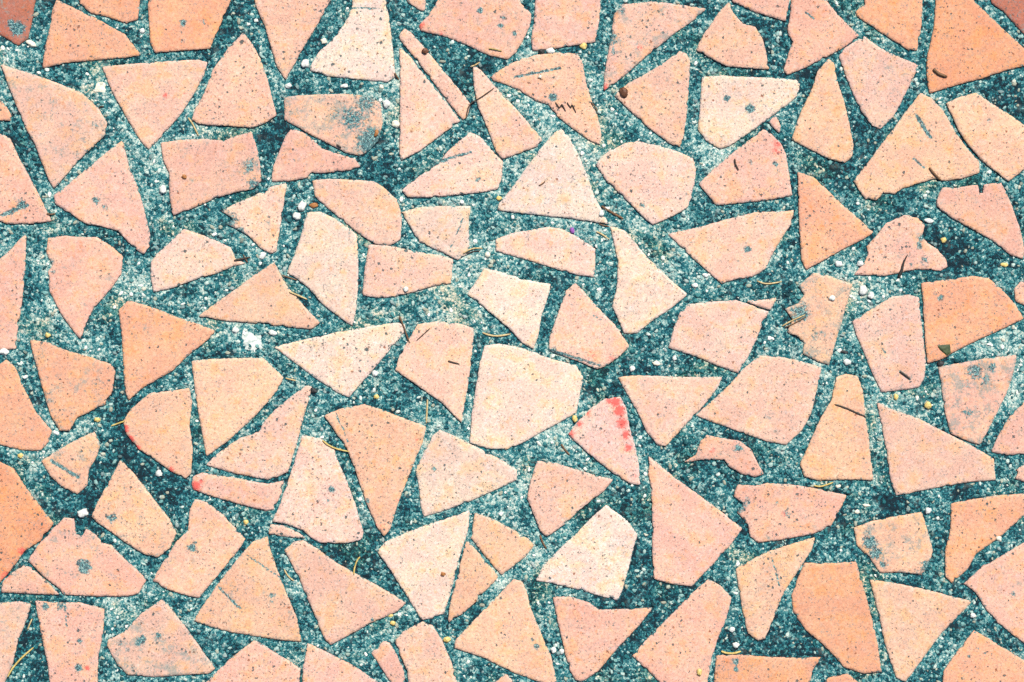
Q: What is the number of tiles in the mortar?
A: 121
